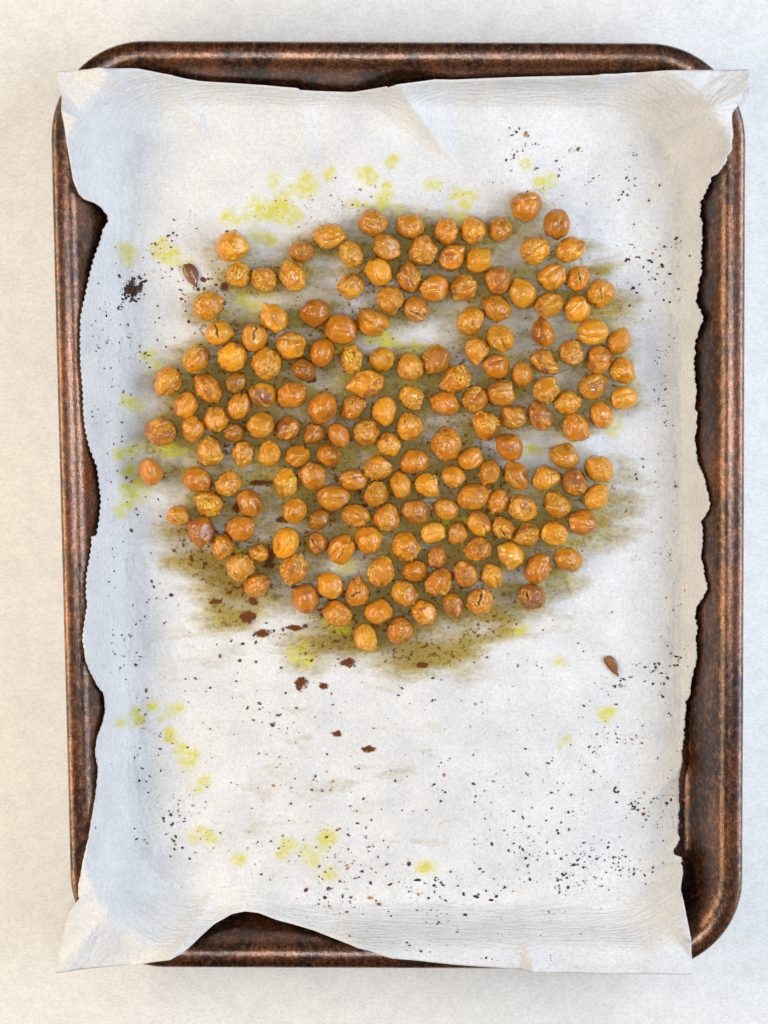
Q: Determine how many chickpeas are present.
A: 182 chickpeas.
